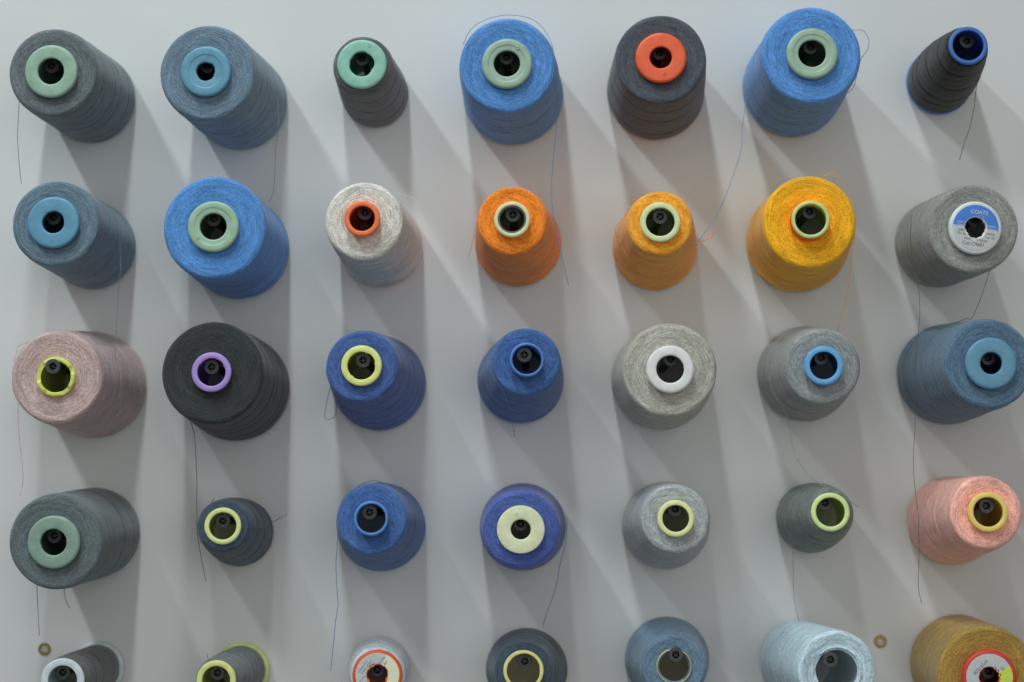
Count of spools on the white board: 35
